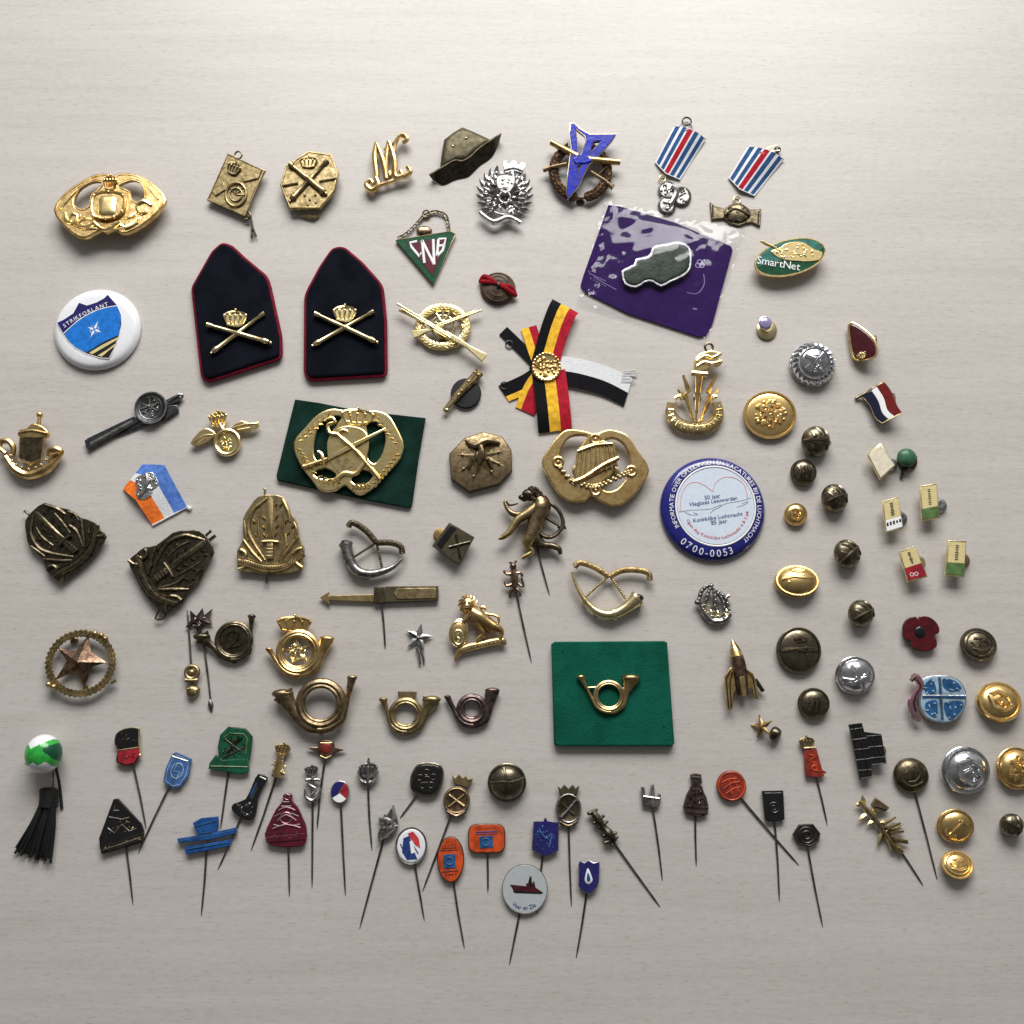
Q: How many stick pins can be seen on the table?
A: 36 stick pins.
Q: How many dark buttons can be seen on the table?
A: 10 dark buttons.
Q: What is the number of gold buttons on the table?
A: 7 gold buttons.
